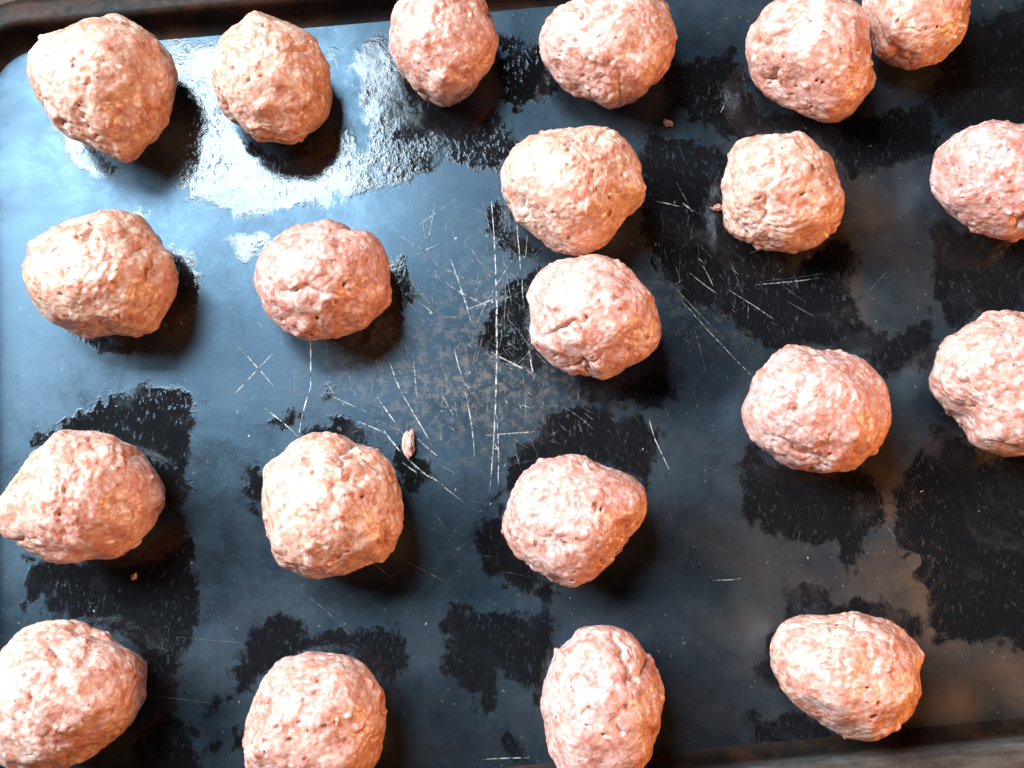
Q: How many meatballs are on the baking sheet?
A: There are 21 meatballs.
